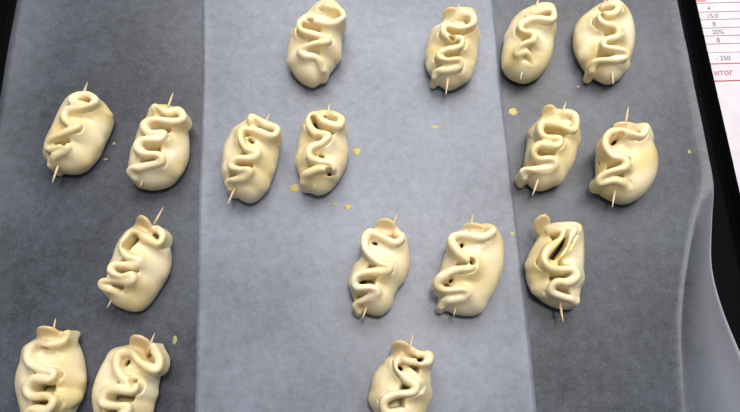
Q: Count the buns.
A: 17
